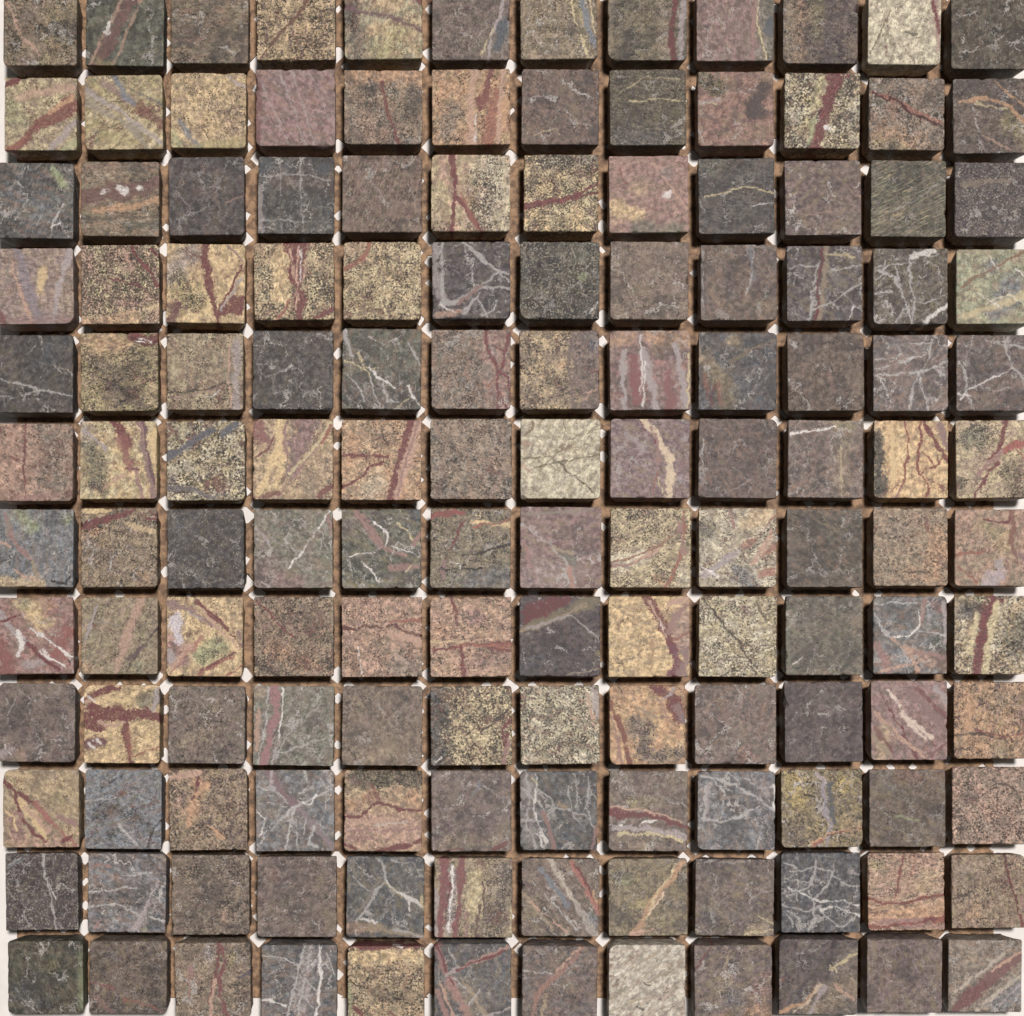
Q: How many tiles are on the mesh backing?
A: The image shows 144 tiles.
